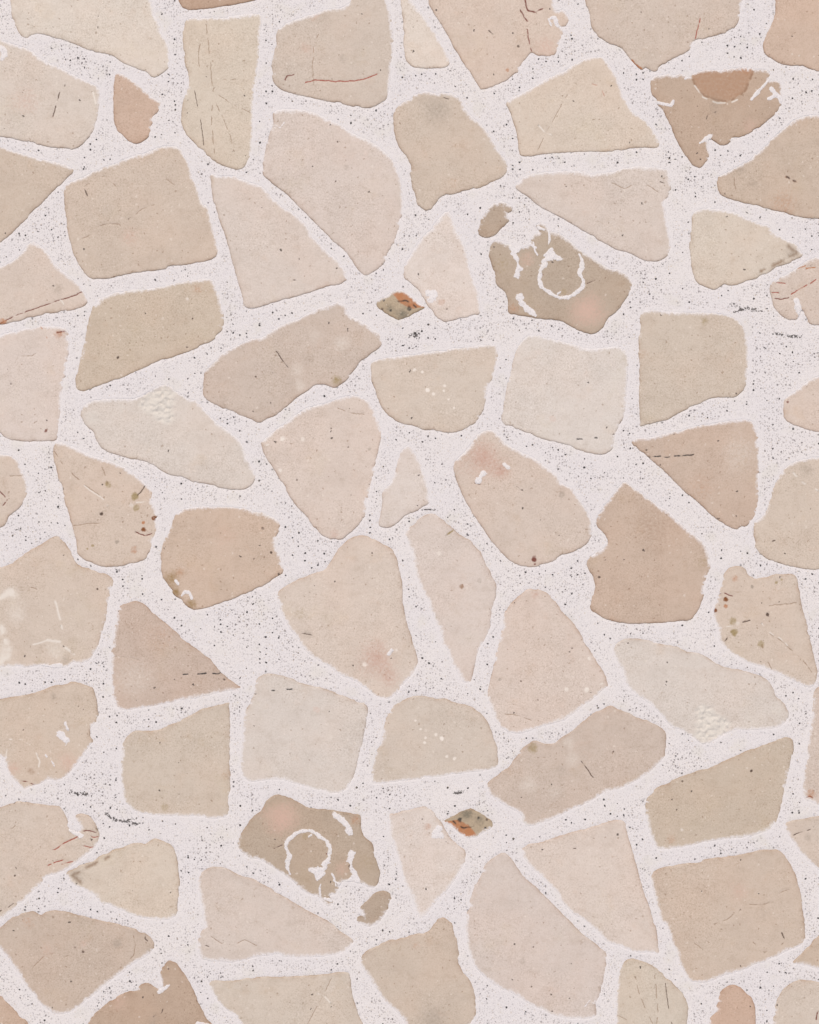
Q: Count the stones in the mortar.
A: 77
